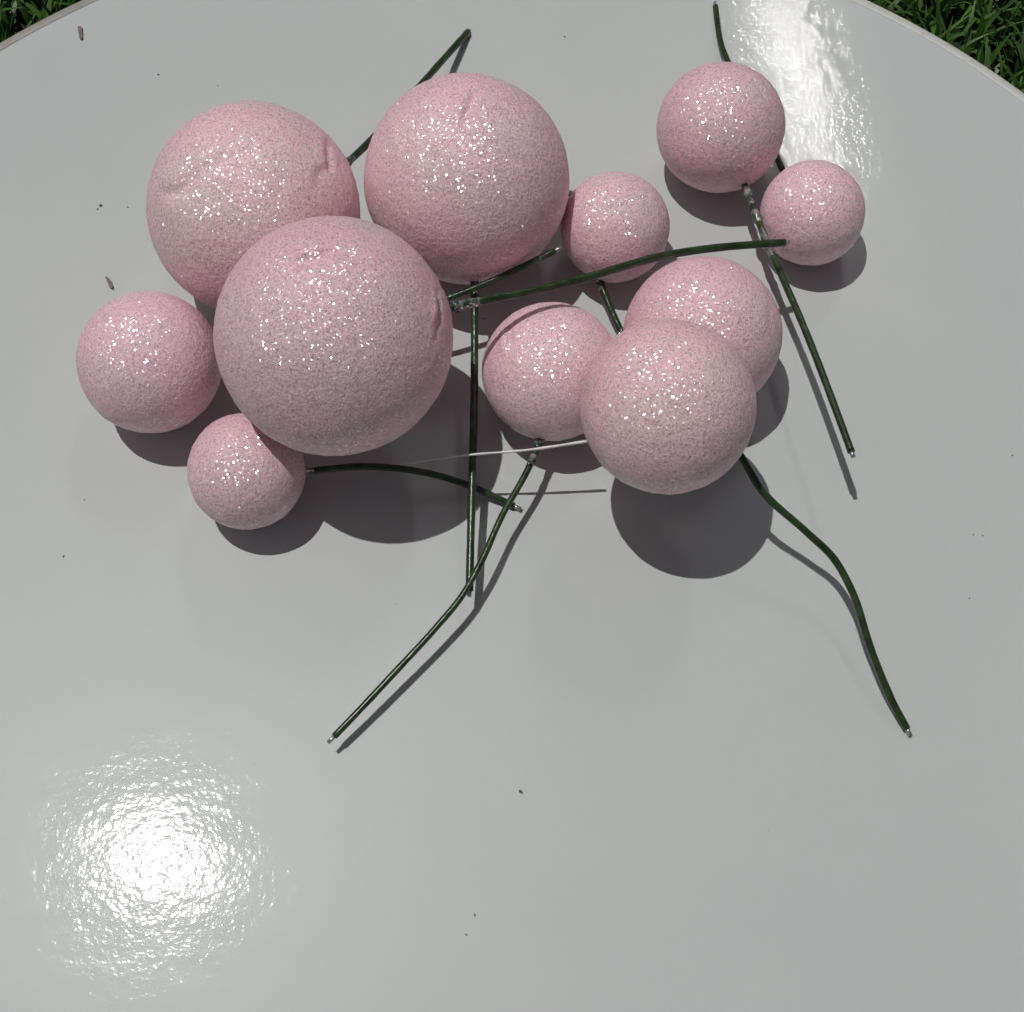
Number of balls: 11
